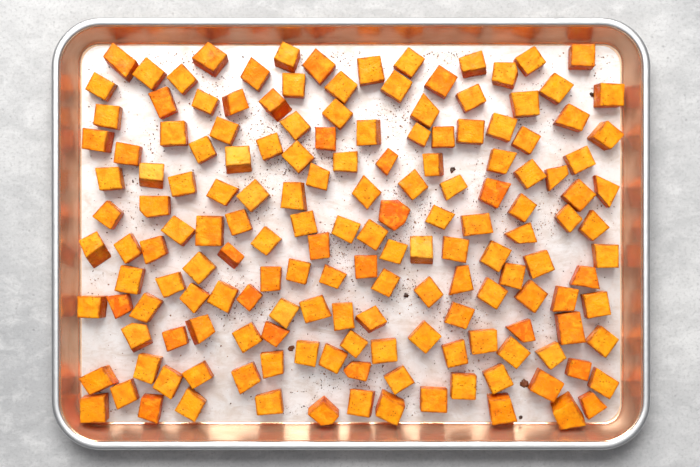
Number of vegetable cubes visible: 163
